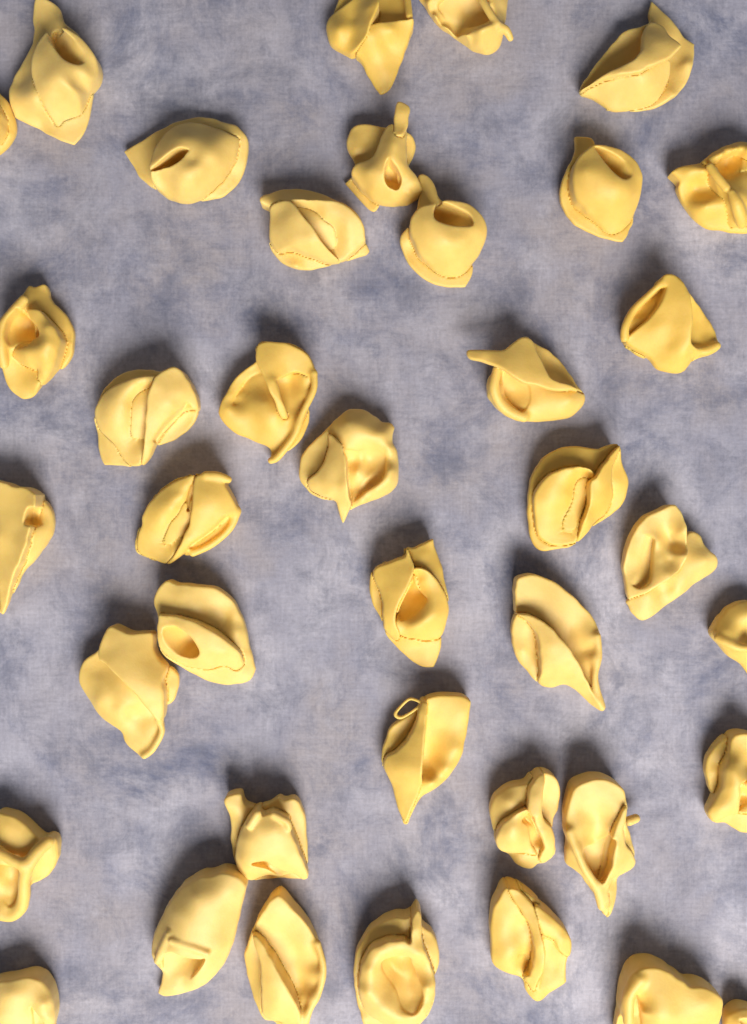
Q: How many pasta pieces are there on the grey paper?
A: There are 39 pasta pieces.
